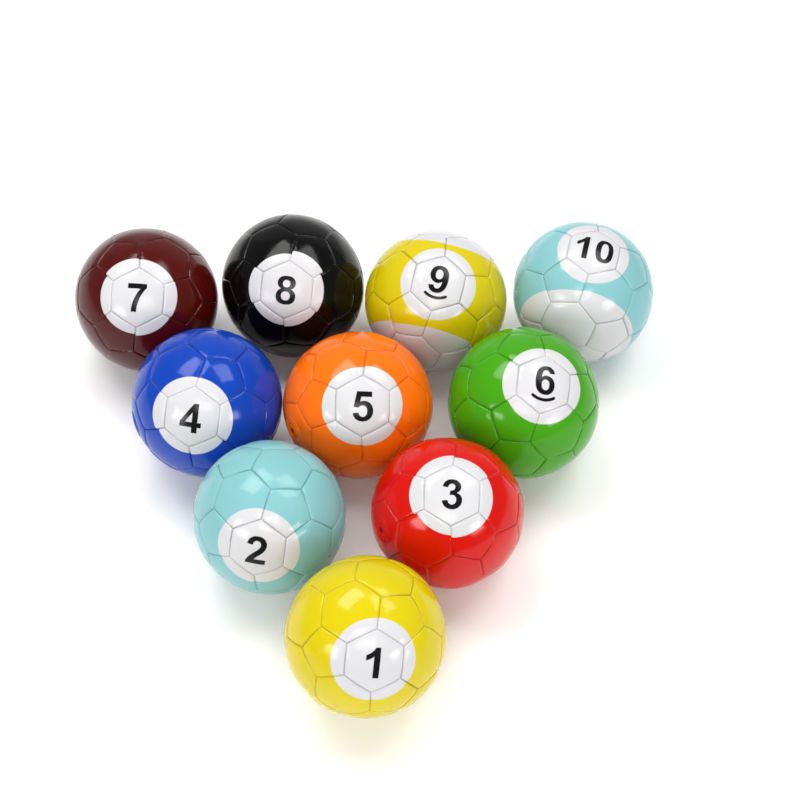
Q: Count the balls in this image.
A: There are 10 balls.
